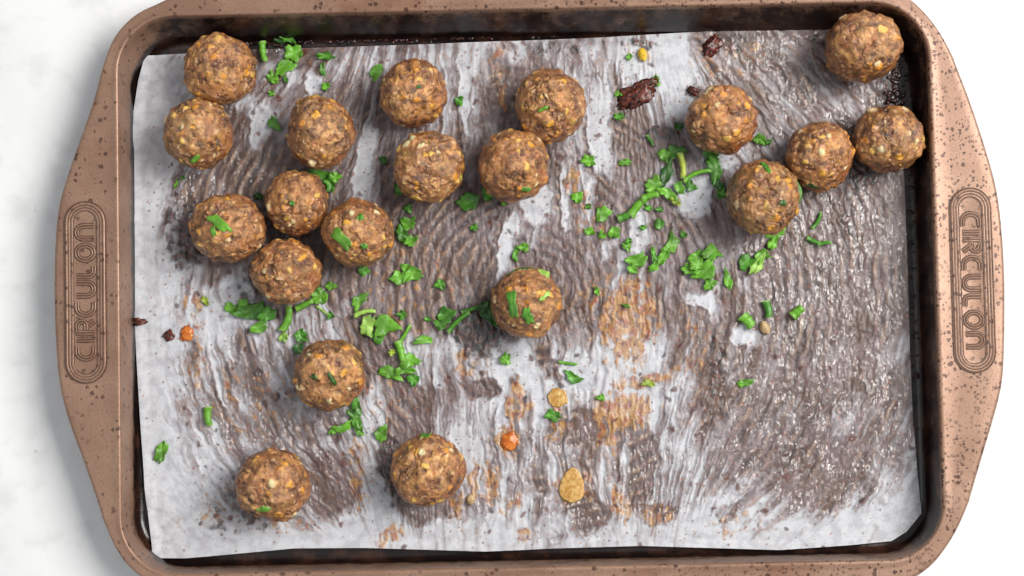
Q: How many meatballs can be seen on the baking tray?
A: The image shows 20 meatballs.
